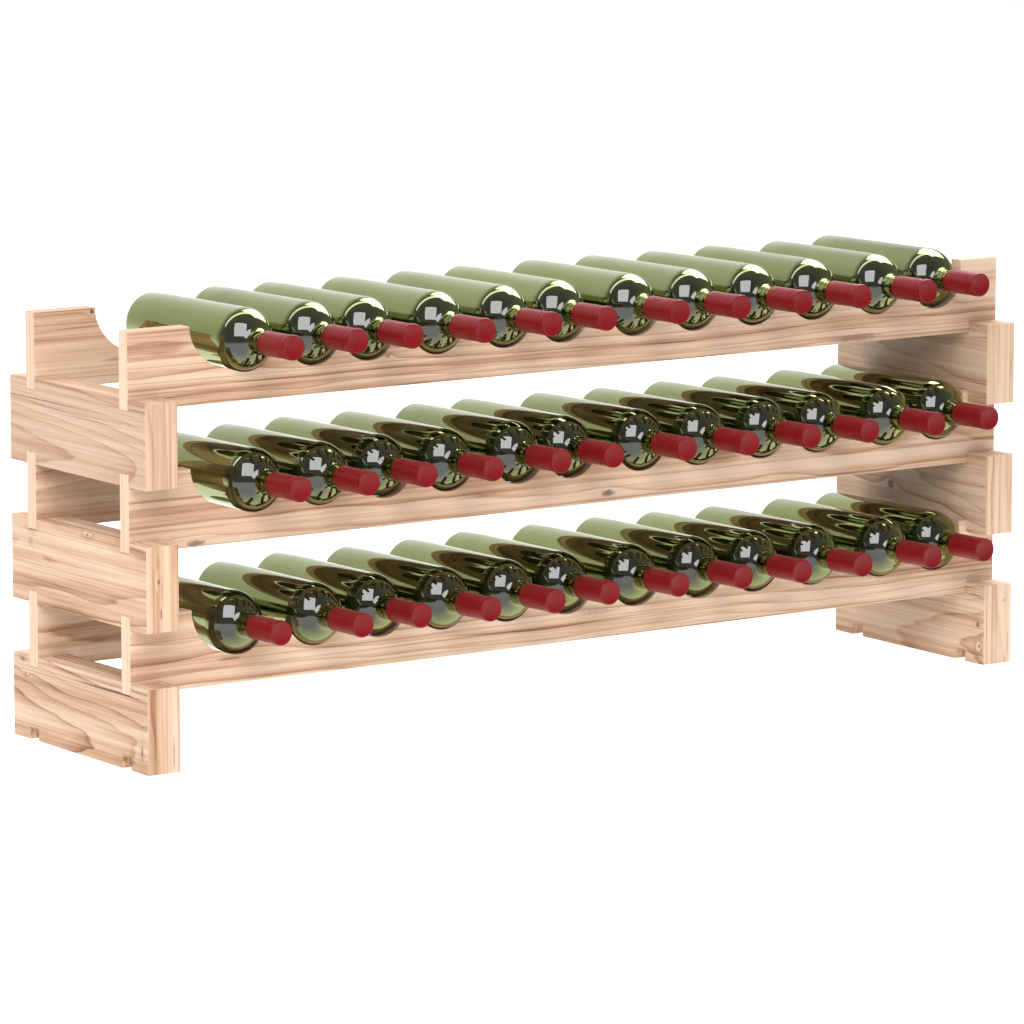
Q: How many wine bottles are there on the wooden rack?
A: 36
